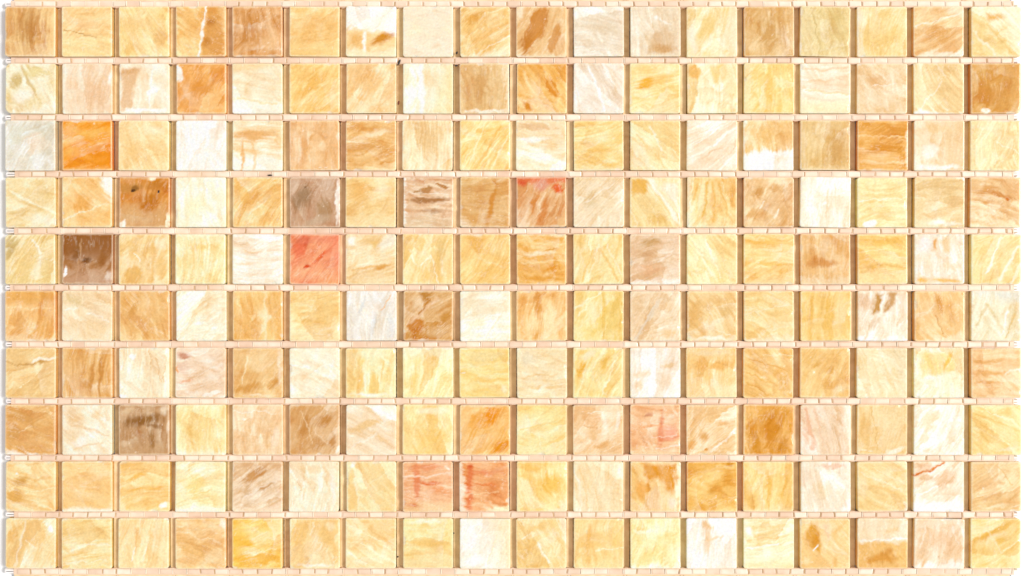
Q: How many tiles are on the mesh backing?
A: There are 180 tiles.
